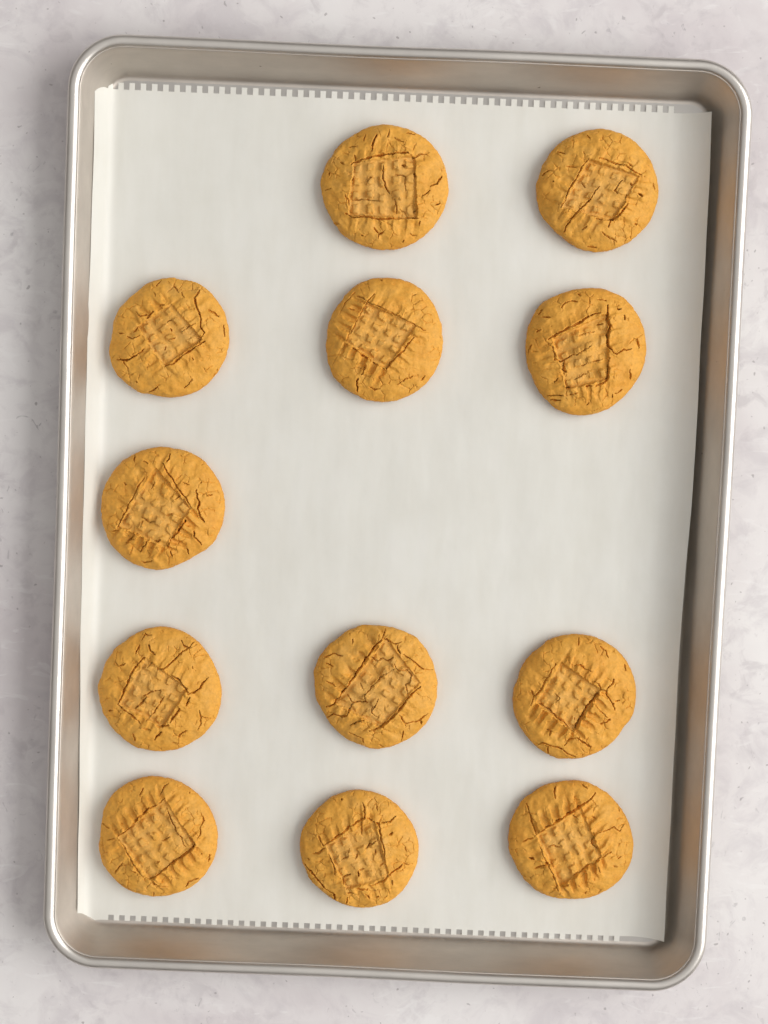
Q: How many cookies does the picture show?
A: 12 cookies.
